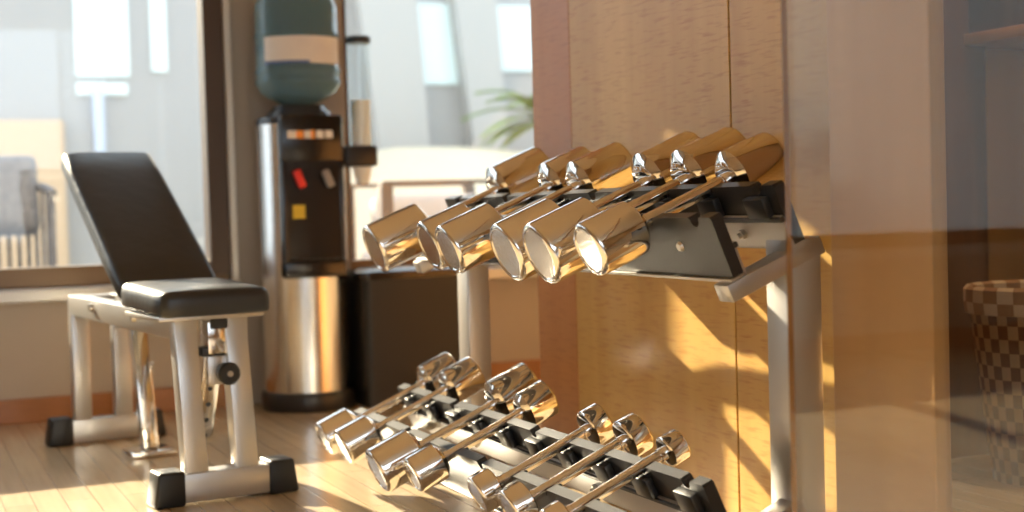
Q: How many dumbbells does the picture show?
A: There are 13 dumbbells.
